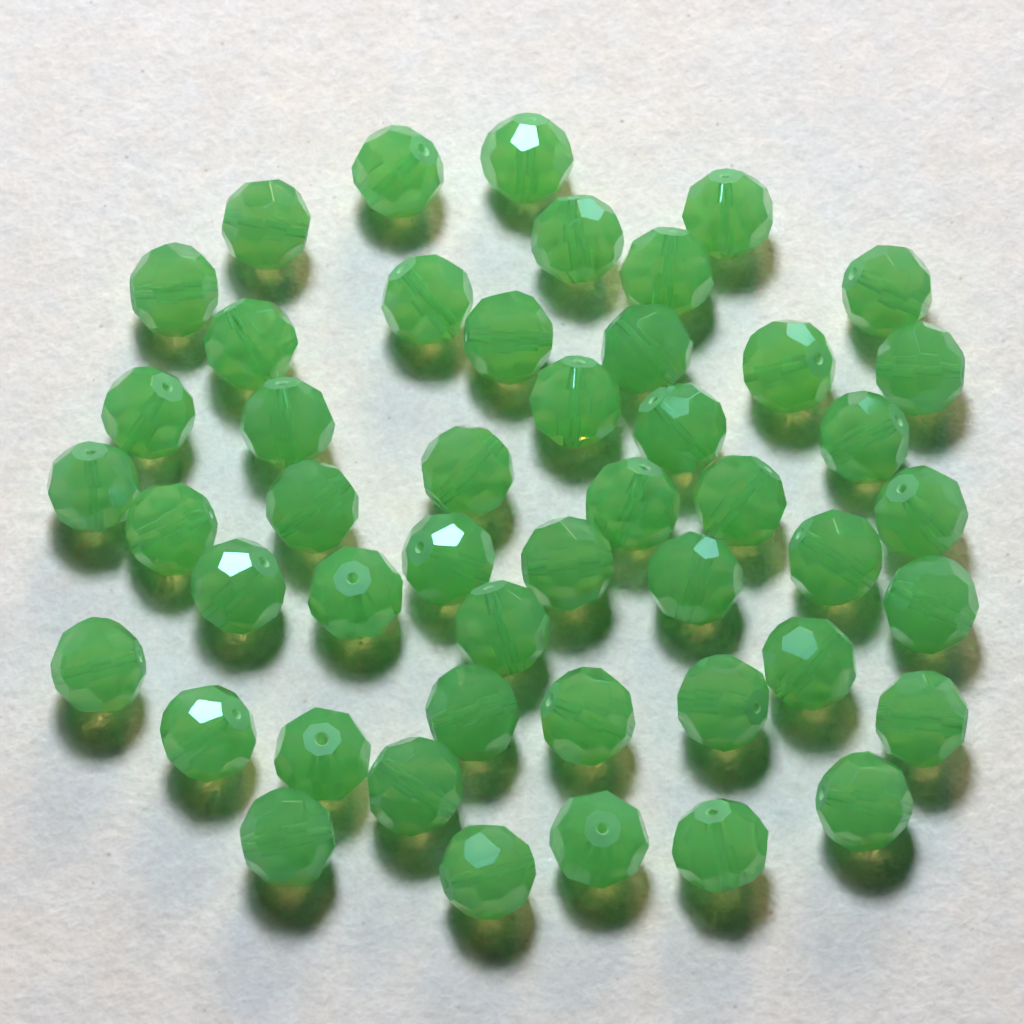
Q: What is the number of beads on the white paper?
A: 48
